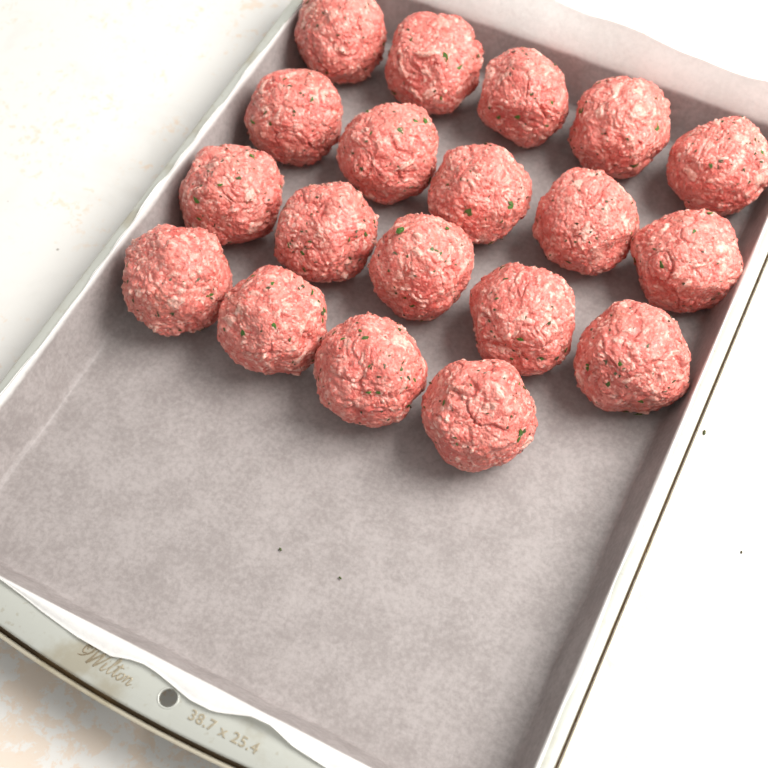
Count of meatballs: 19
